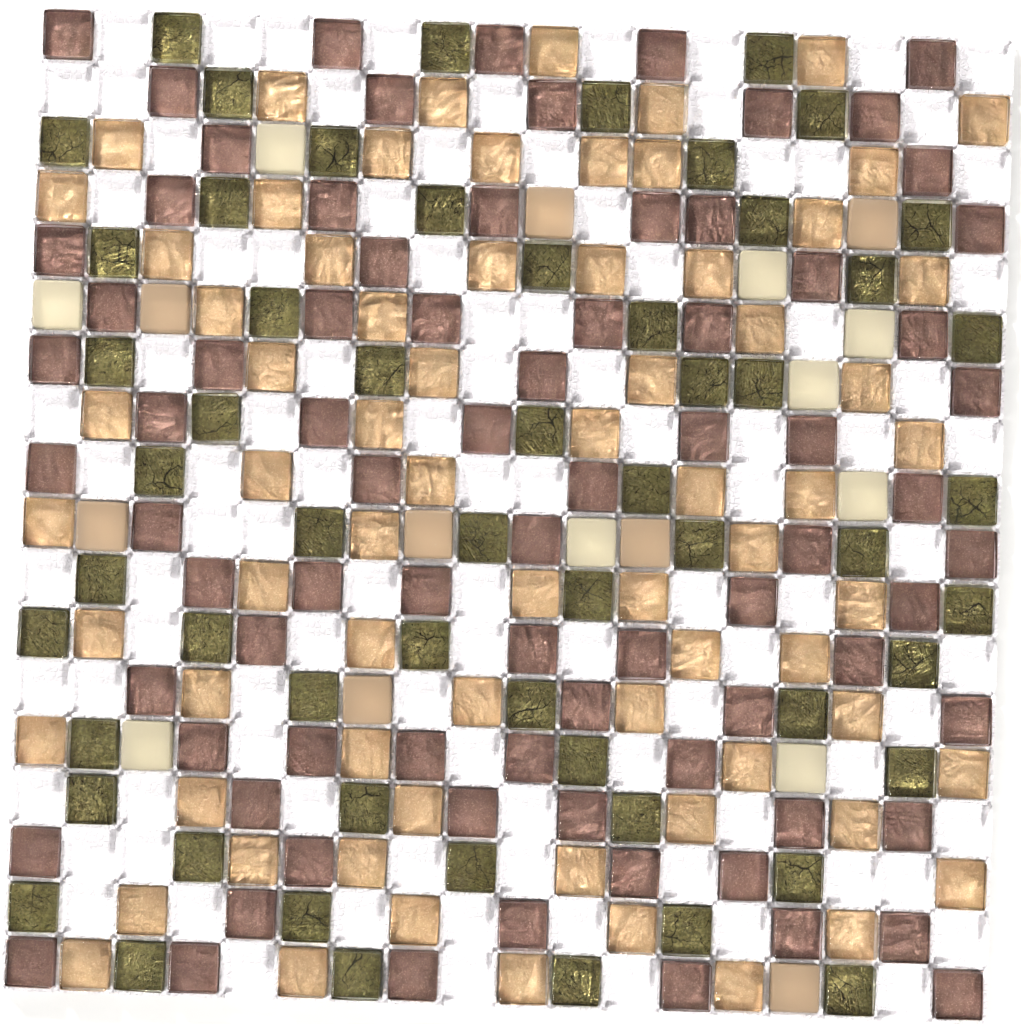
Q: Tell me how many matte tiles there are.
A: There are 17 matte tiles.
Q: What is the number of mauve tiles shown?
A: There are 80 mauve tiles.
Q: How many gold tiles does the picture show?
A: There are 71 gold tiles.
